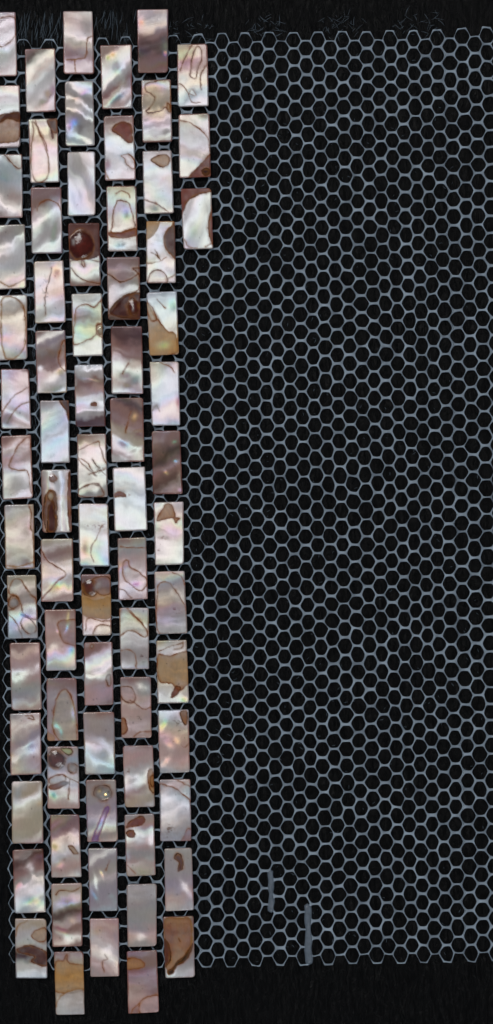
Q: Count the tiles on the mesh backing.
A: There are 73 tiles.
